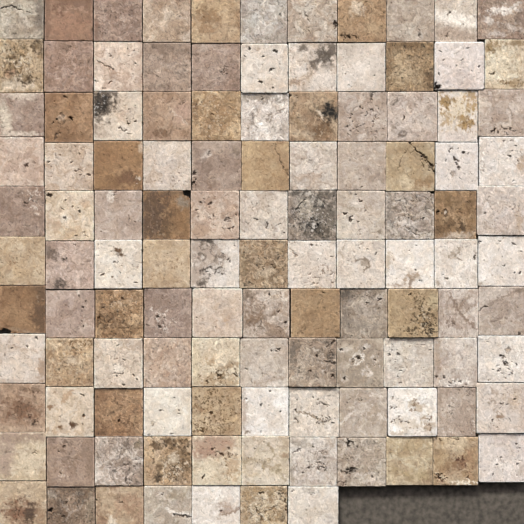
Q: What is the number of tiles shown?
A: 117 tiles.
